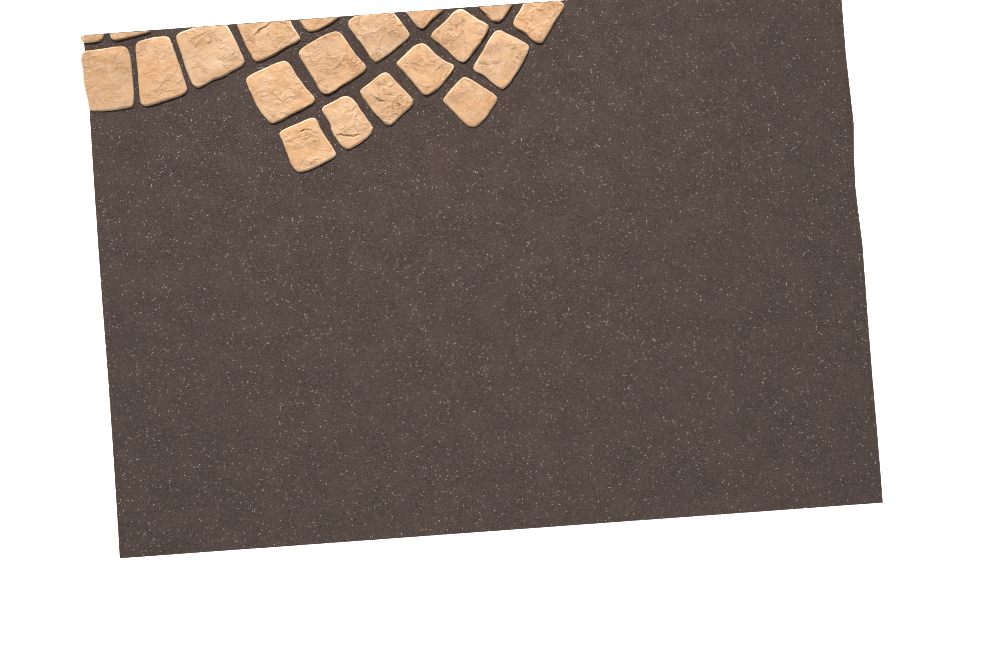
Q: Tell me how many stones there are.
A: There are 20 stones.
